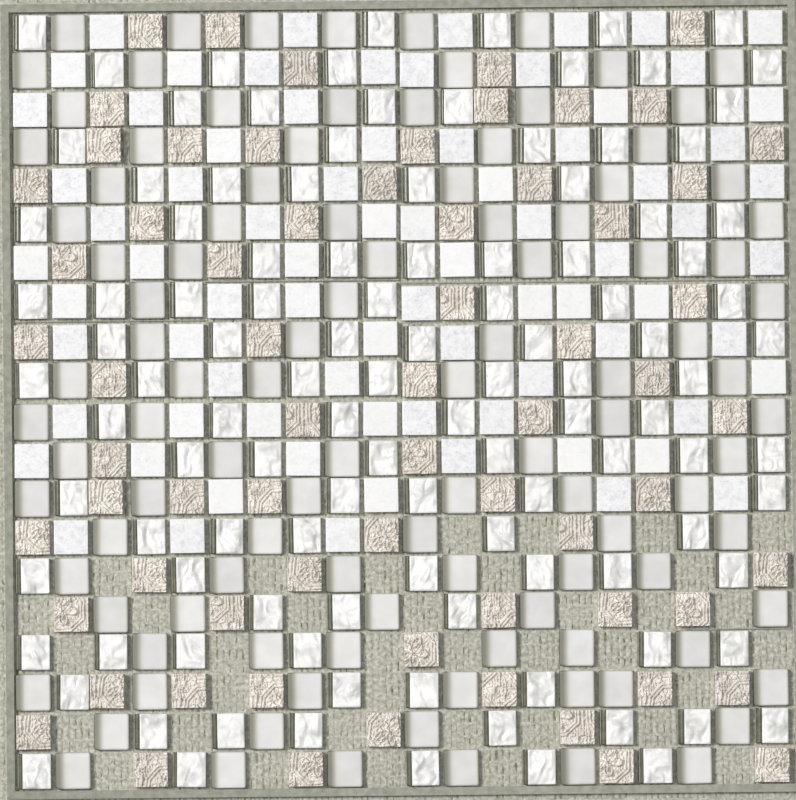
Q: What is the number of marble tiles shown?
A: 78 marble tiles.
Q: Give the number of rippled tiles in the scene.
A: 112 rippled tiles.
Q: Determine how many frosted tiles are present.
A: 106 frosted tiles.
